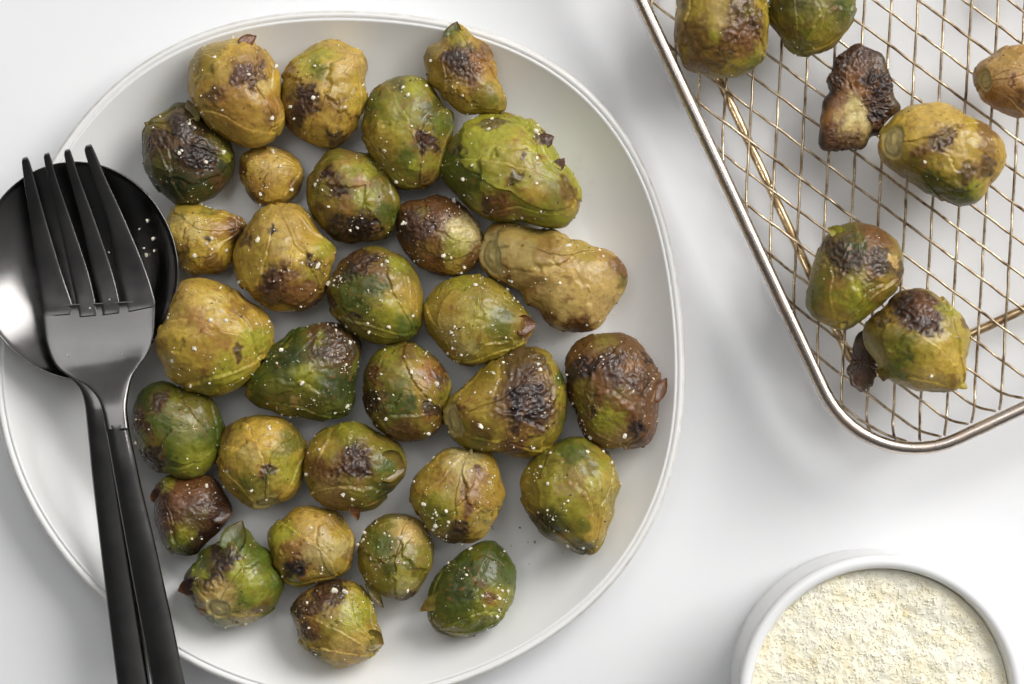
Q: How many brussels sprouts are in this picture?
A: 36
